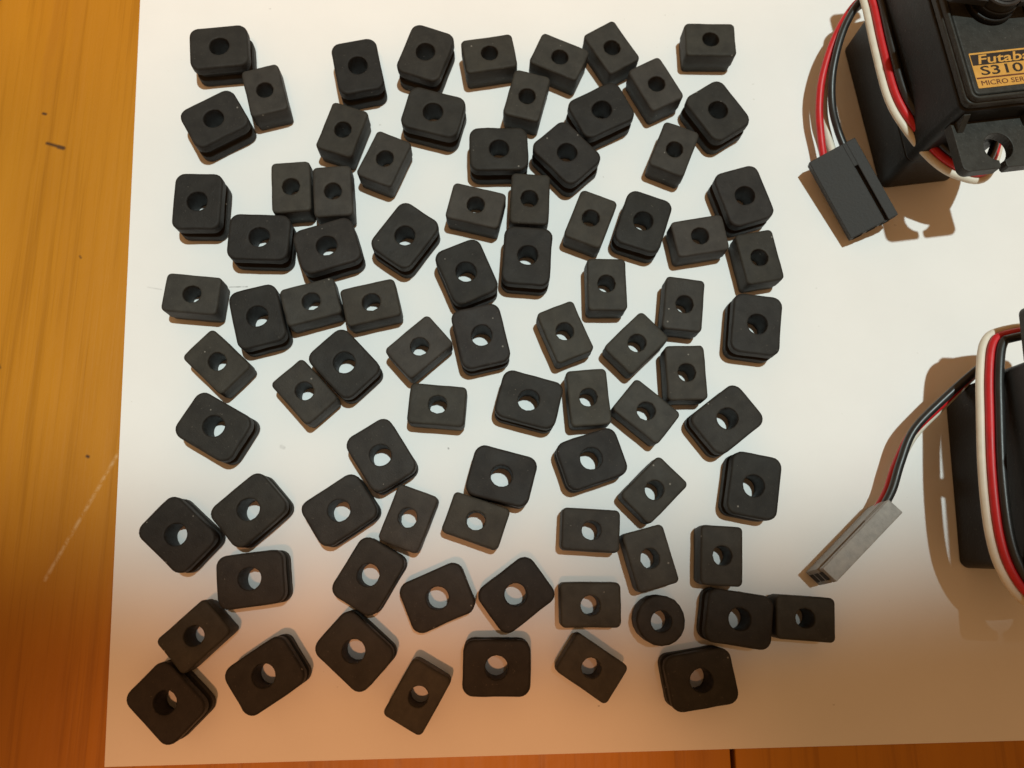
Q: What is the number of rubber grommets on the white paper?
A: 84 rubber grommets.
